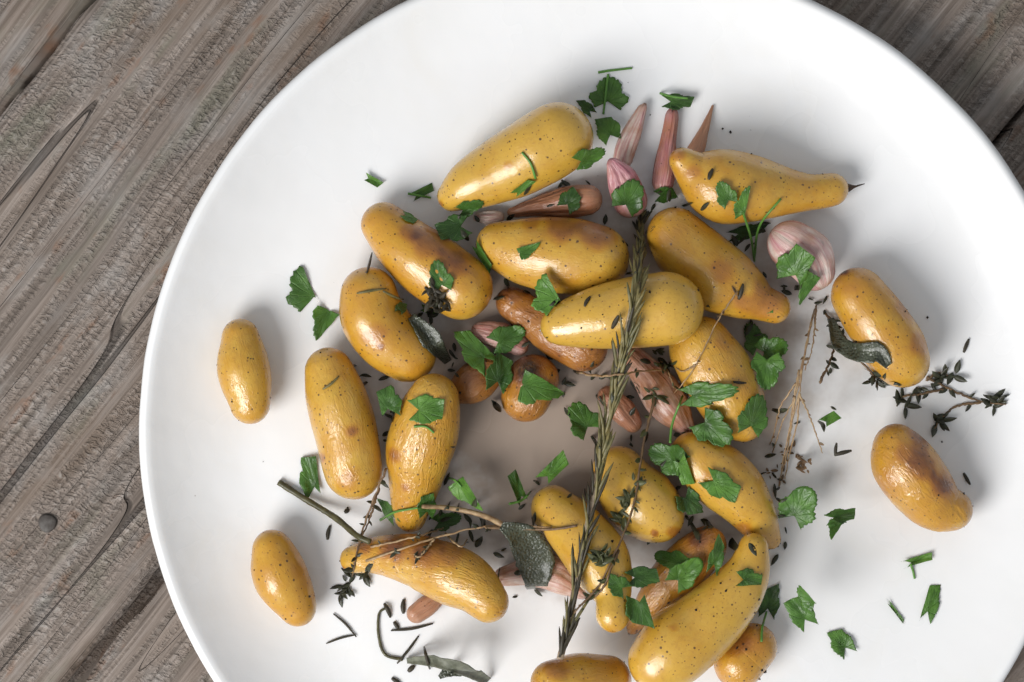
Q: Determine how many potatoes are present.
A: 25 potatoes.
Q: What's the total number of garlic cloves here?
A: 12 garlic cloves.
